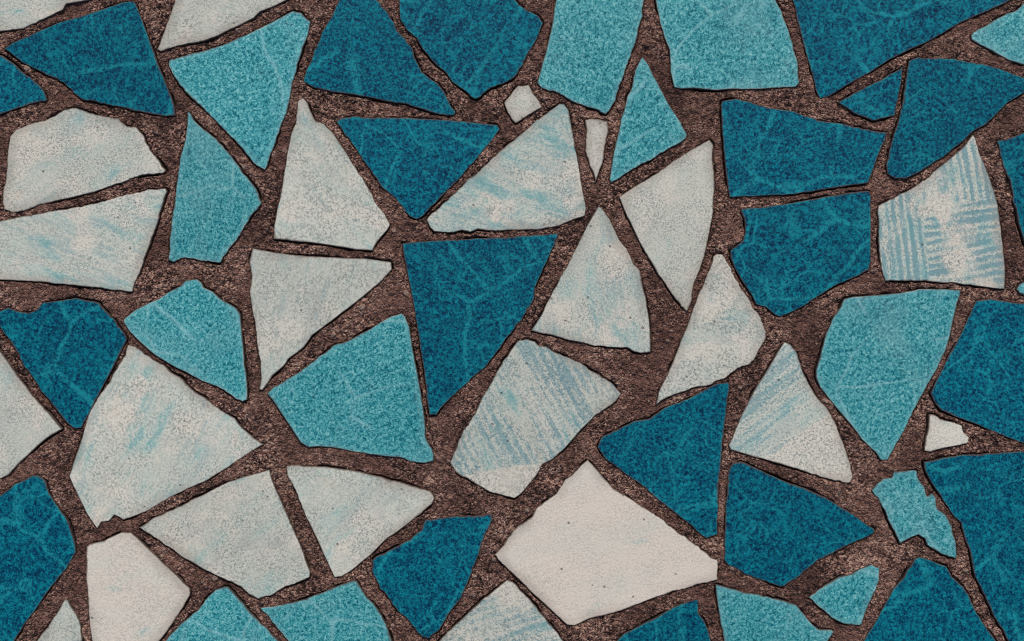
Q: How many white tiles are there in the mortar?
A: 24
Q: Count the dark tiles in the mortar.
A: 21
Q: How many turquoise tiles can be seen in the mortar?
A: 15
